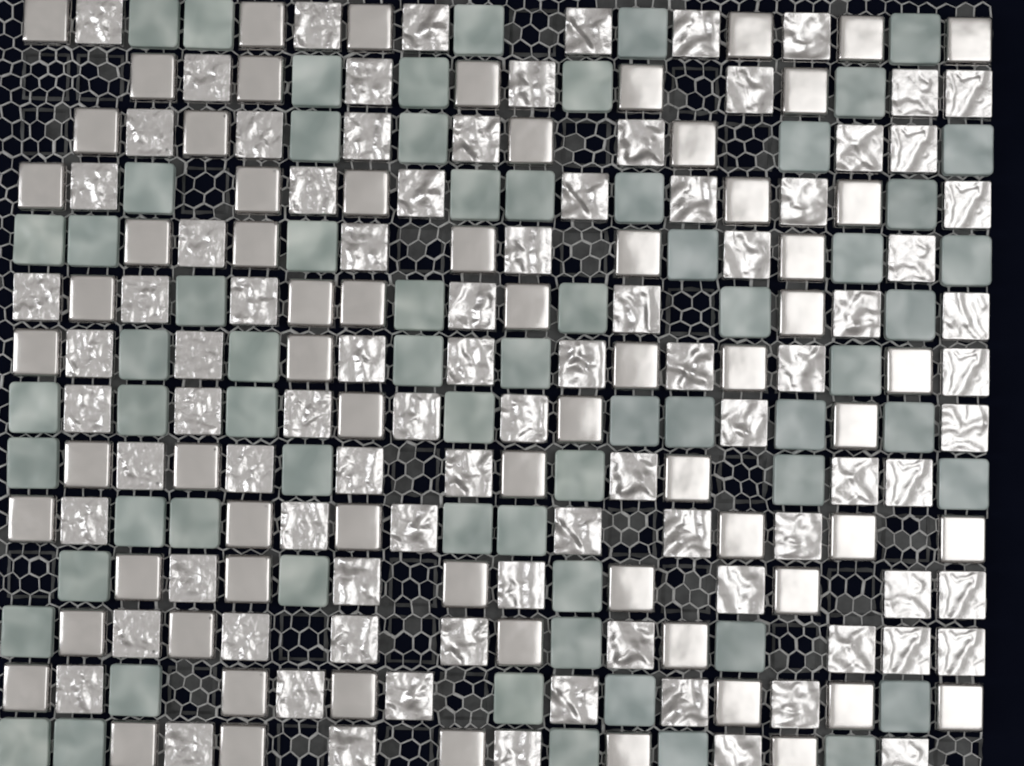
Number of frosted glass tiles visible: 66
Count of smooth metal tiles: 68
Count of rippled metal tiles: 91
